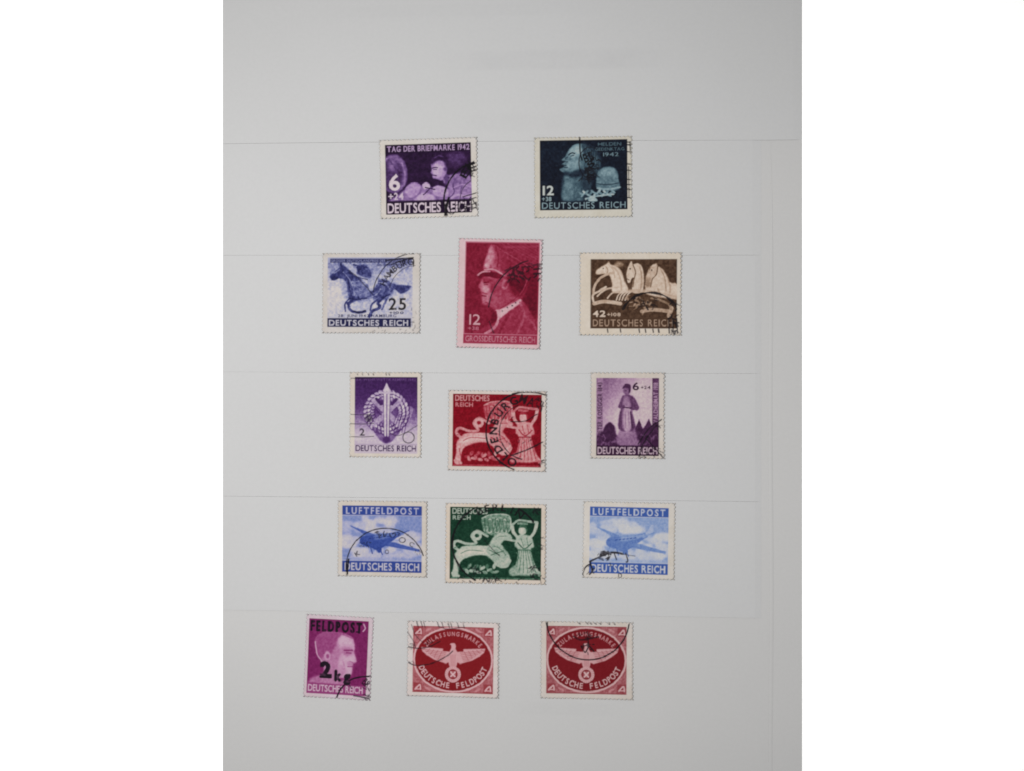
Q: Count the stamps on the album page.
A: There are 14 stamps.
